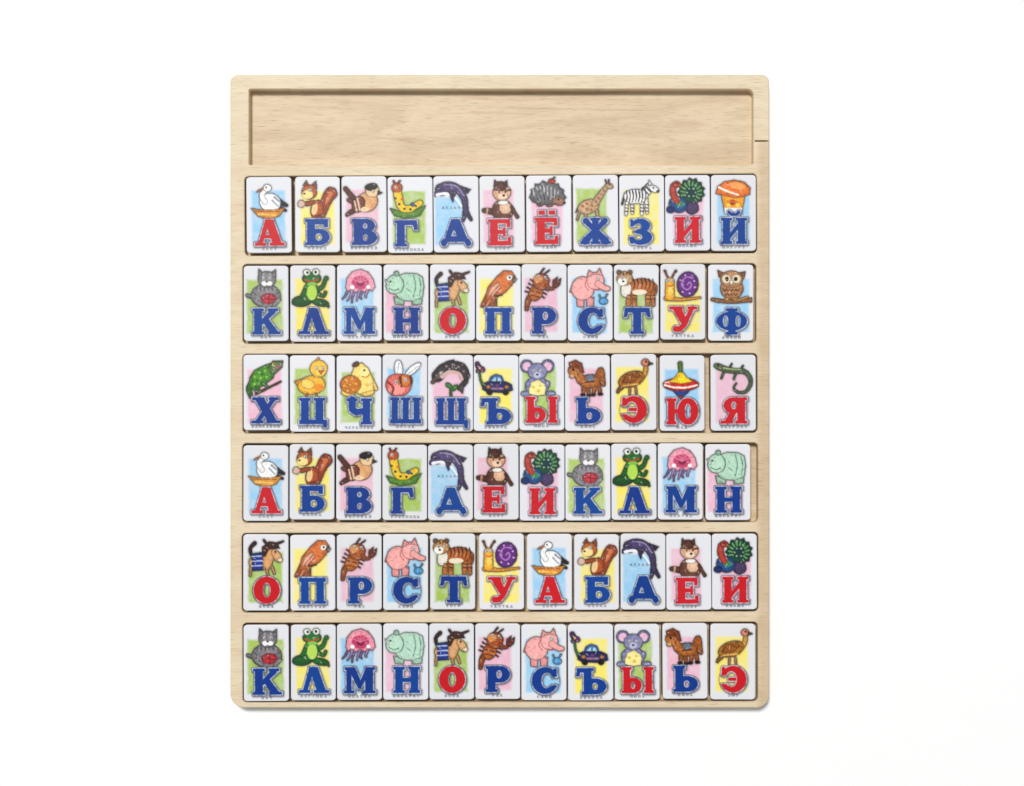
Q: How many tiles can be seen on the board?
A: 66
